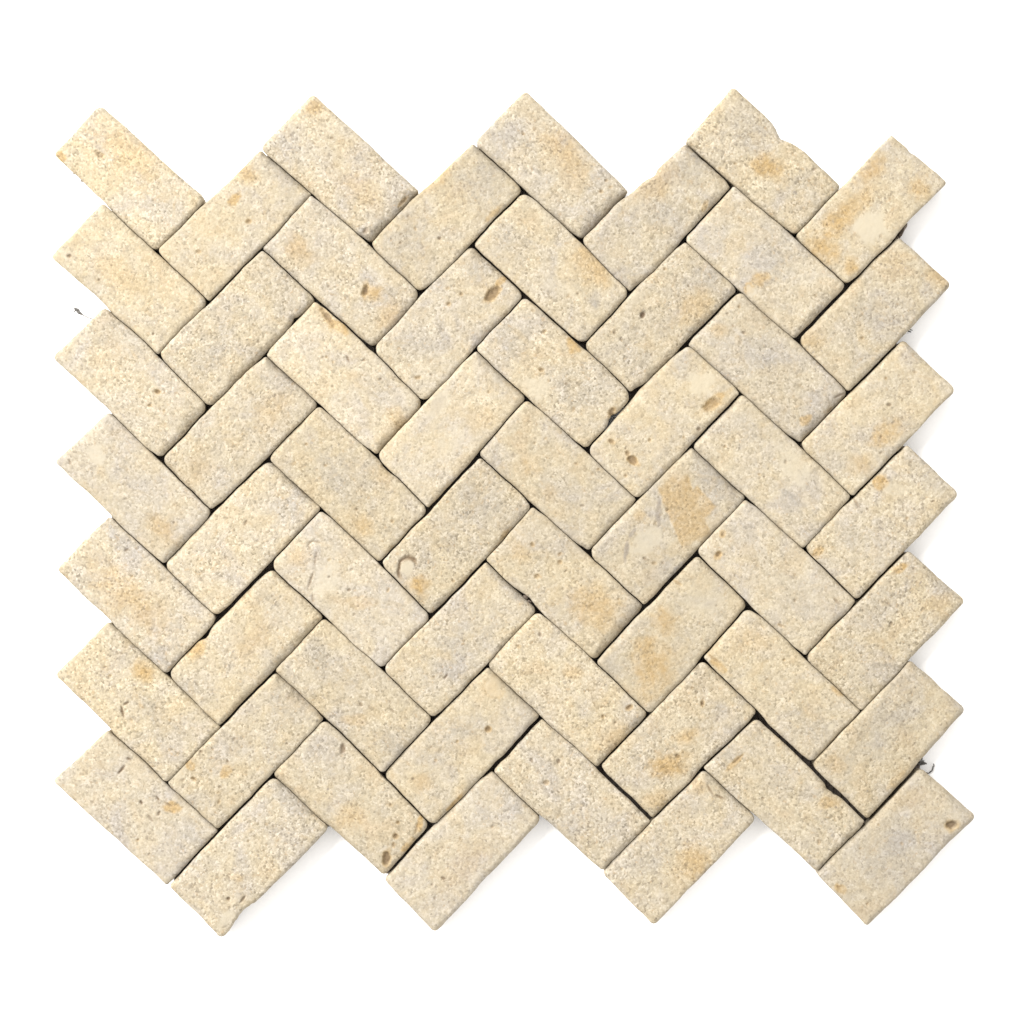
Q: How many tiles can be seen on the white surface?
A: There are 56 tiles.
